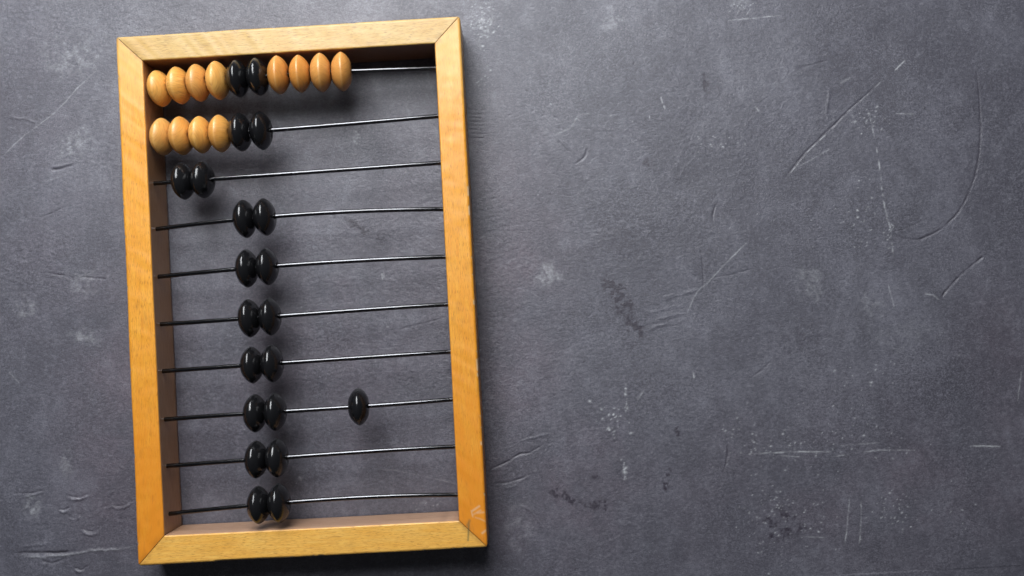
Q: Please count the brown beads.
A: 12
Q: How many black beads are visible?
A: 21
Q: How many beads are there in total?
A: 33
